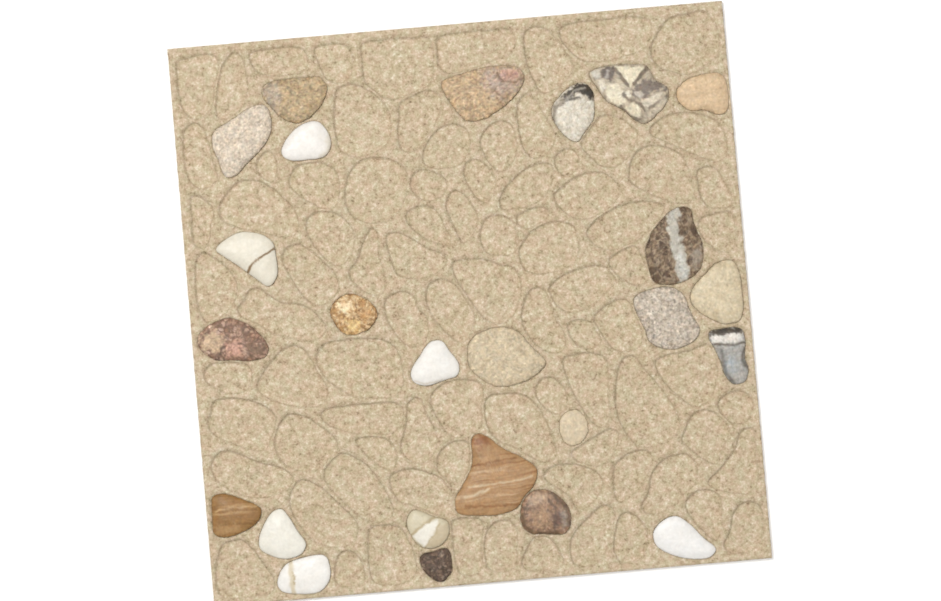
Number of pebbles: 25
